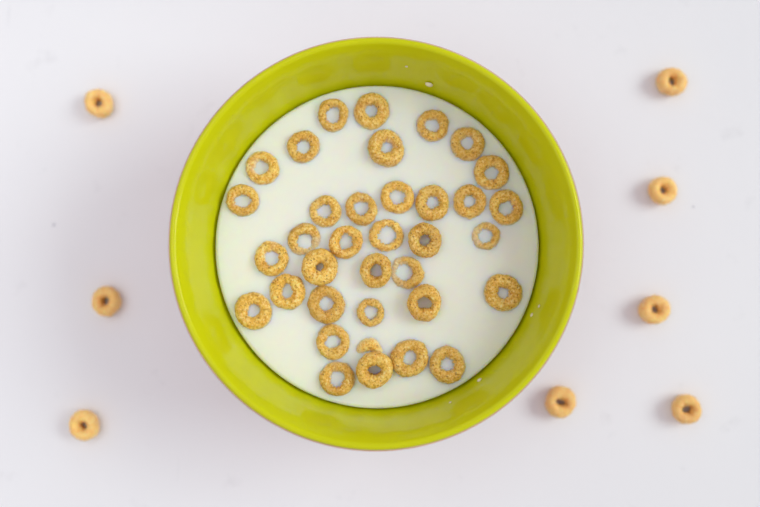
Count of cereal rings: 44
